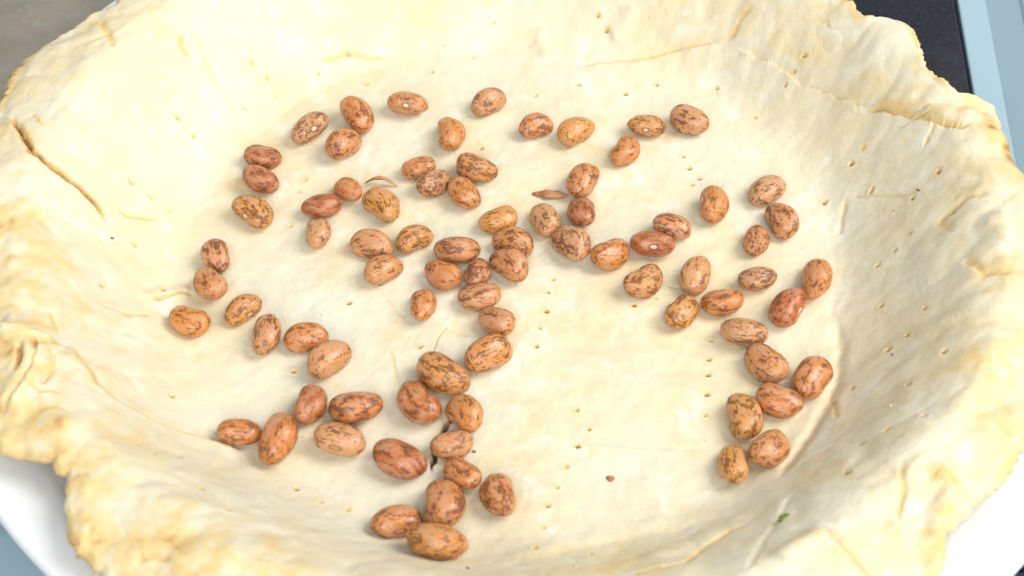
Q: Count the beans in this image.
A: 82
